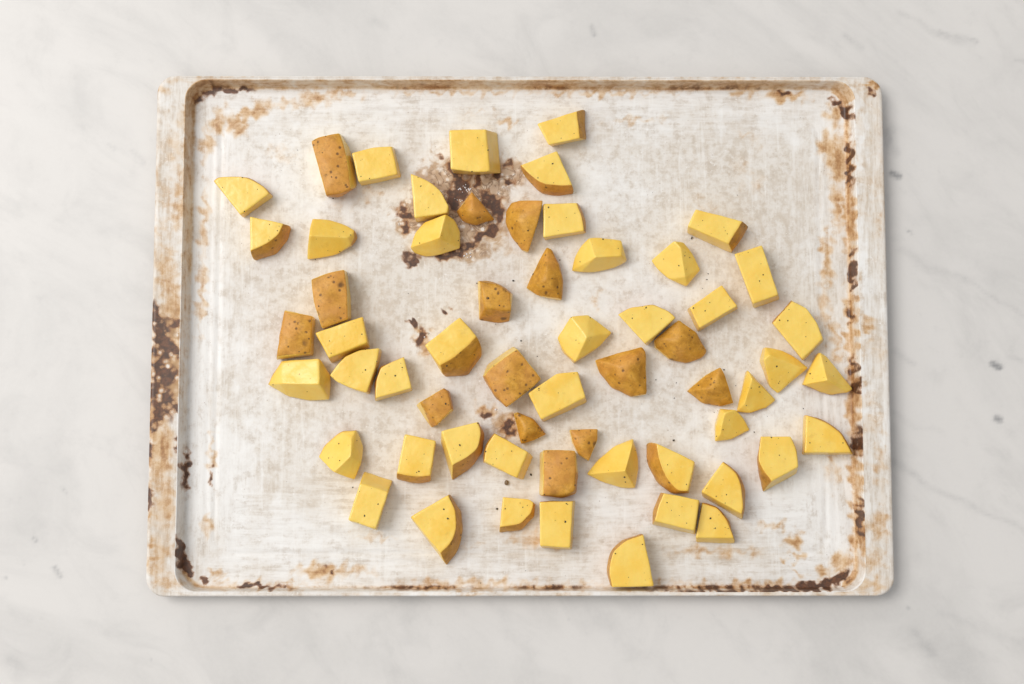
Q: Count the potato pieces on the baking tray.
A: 59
